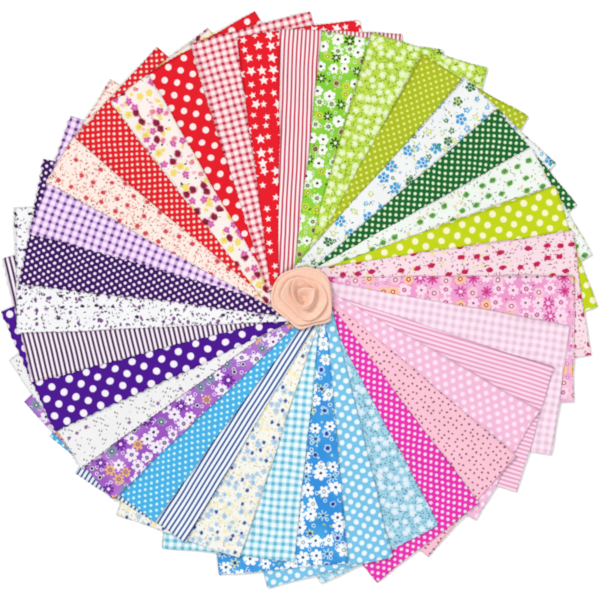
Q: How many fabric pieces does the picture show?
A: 35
